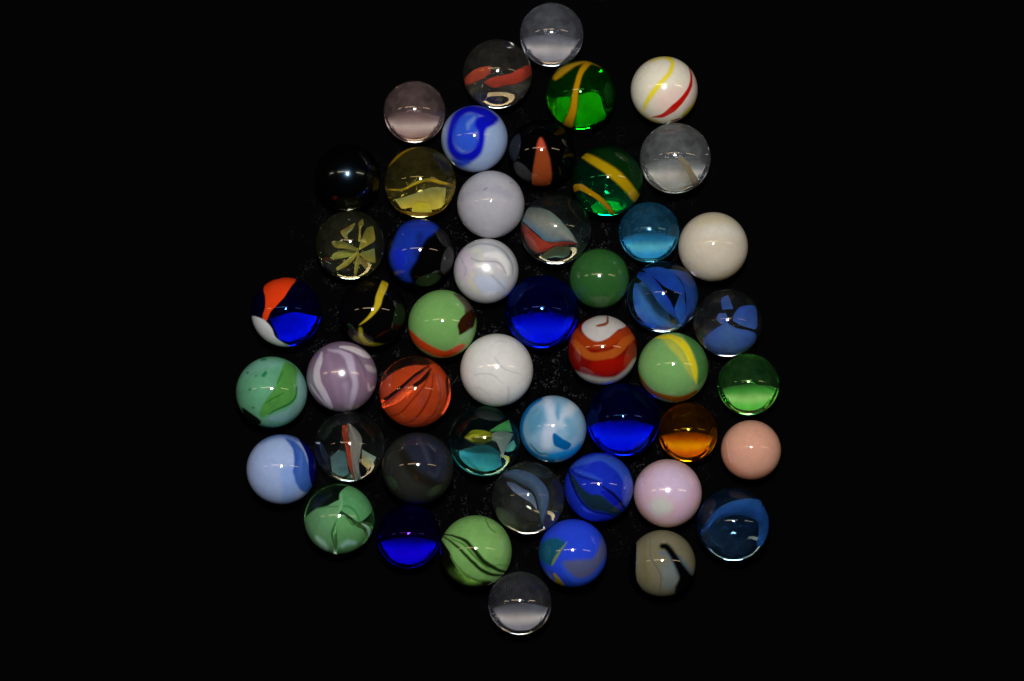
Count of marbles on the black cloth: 50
